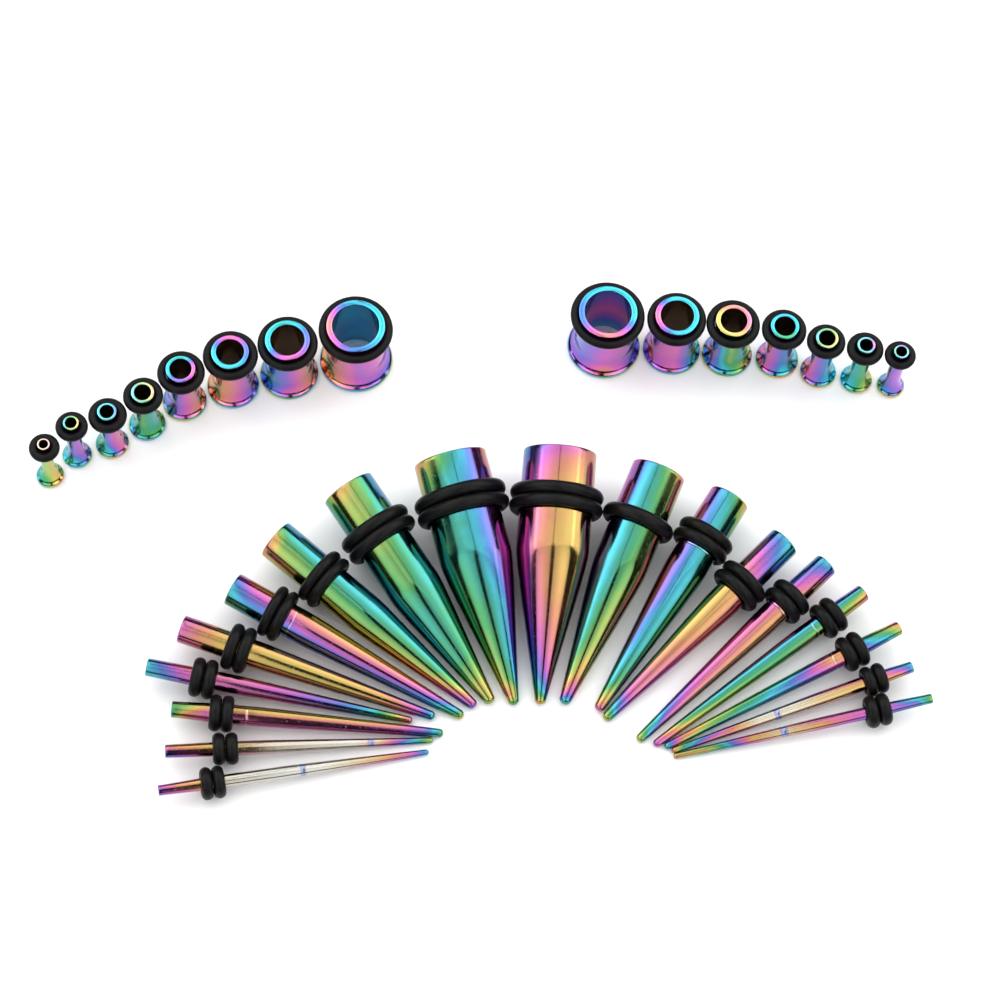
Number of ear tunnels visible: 15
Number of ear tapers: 18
